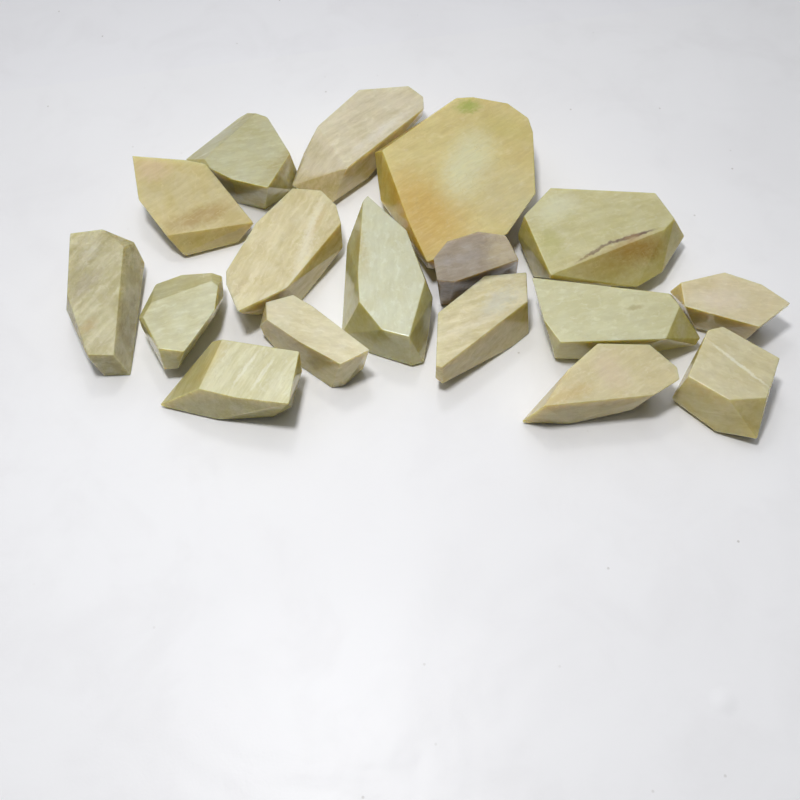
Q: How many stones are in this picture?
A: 17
